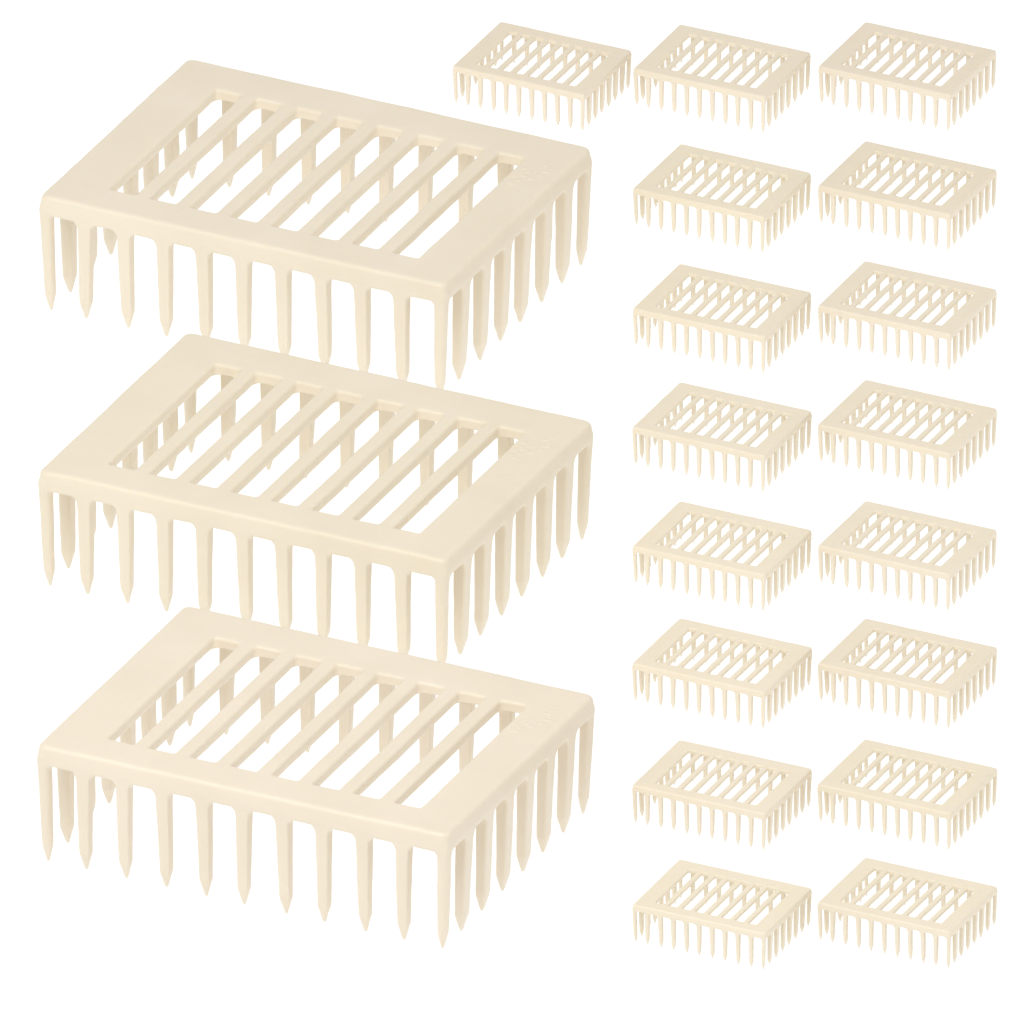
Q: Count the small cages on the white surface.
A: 17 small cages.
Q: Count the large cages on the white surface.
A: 3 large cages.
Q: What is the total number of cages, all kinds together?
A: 20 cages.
